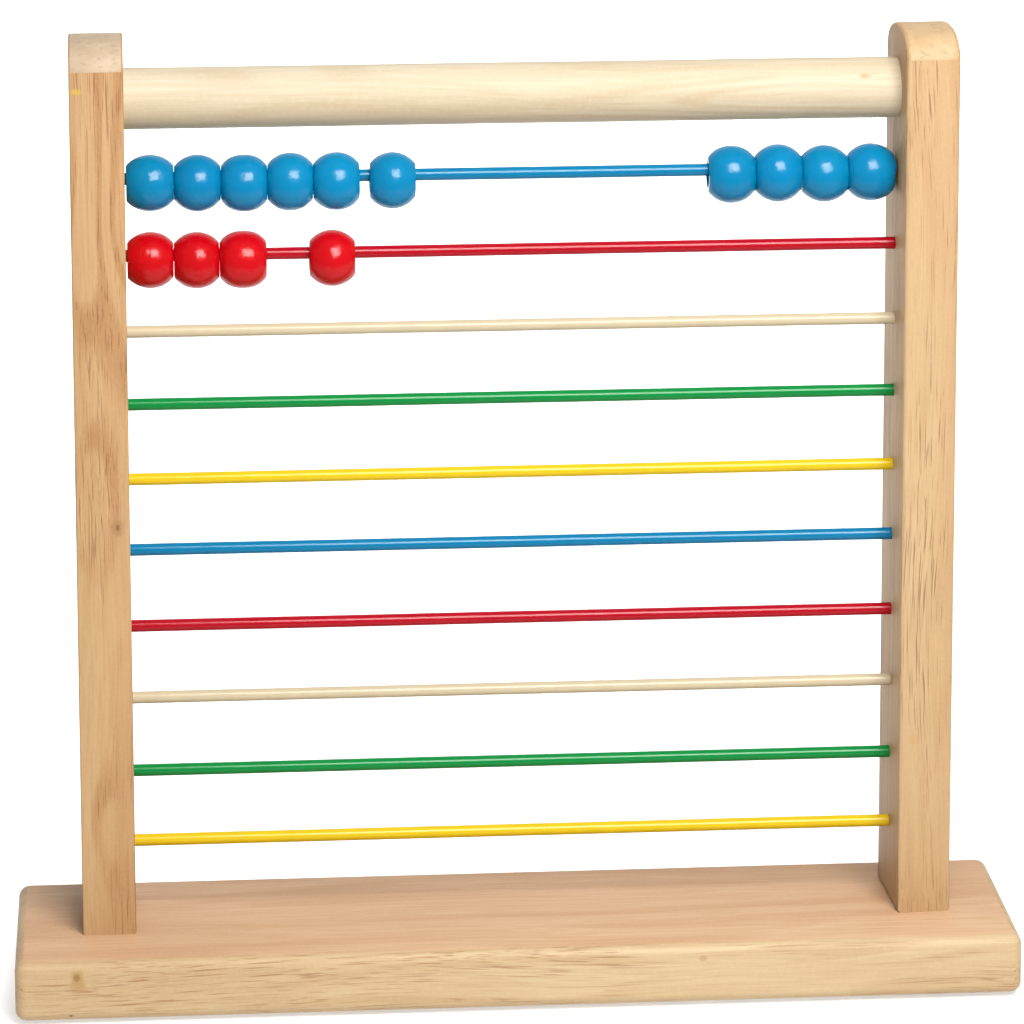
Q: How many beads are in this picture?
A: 14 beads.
